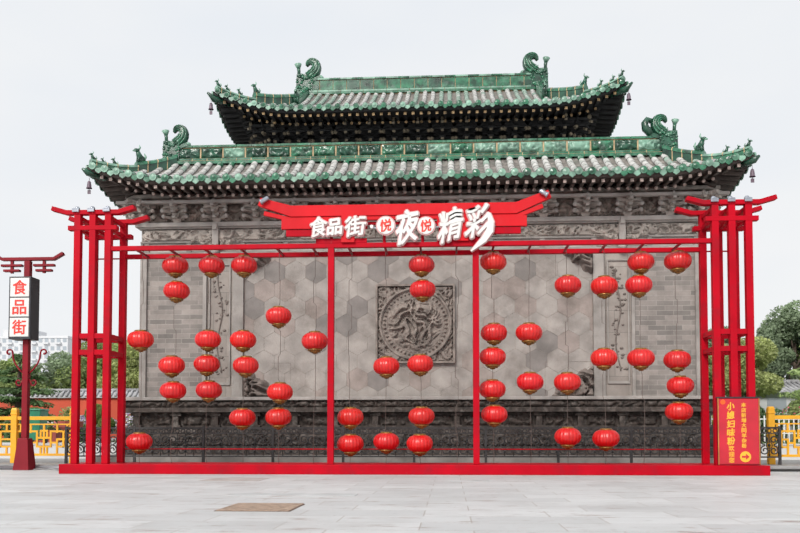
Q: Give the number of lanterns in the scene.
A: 47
